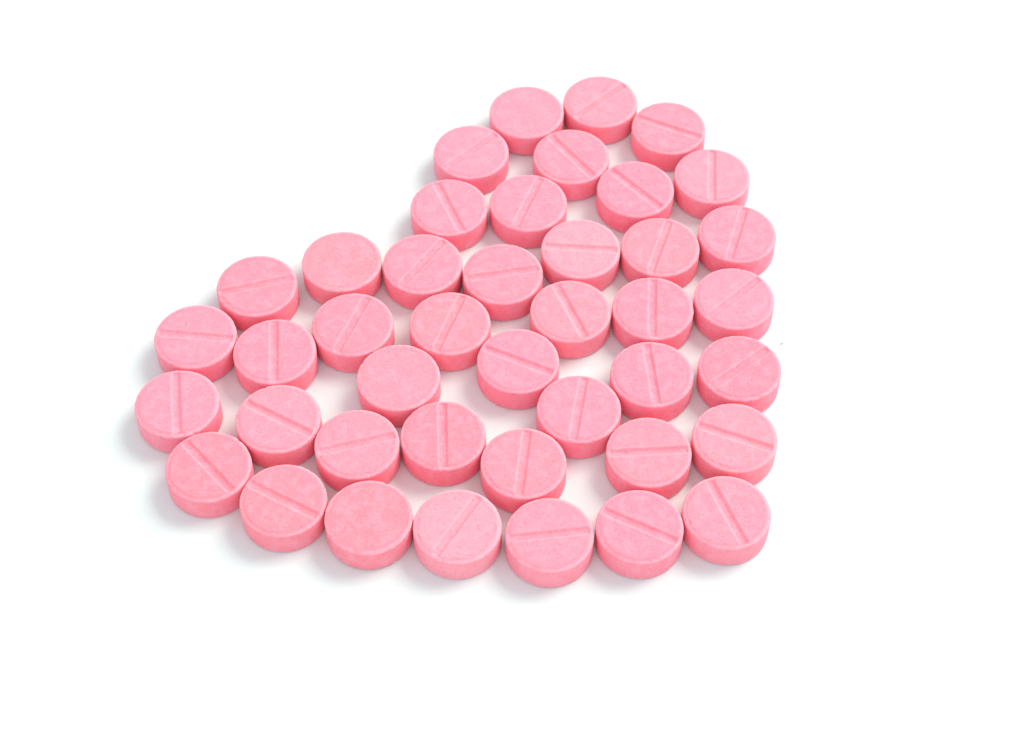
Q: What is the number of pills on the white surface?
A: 42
